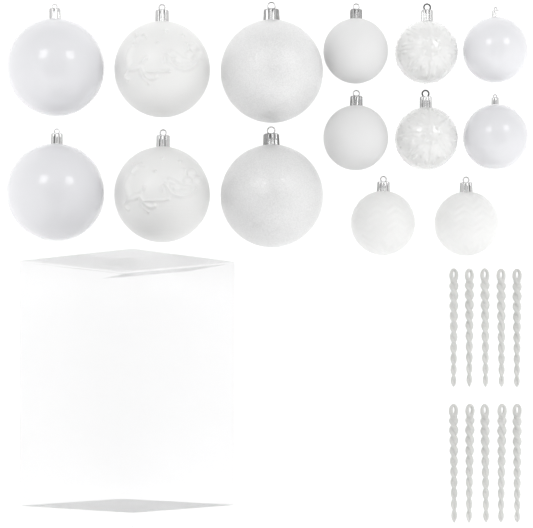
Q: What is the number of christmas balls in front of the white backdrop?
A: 14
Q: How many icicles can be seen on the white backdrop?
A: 10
